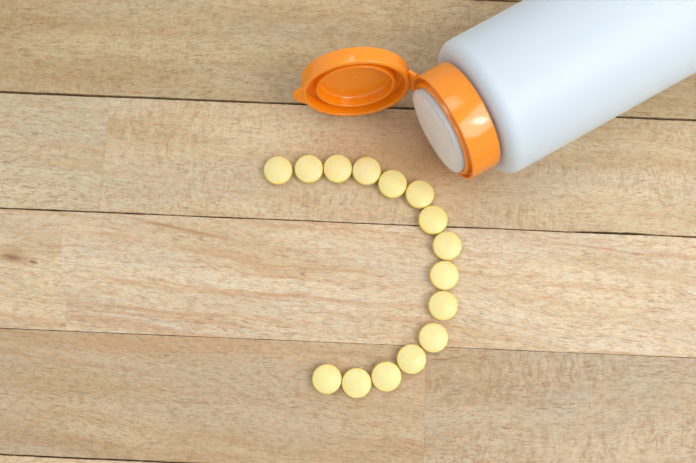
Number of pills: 15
